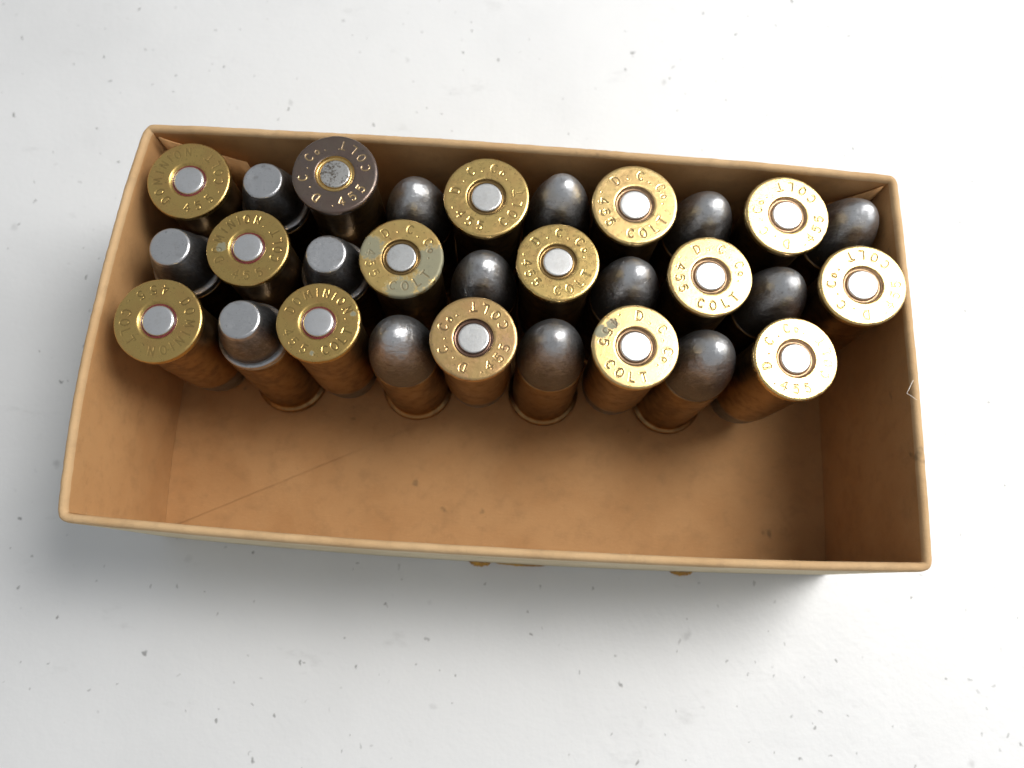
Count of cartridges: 29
